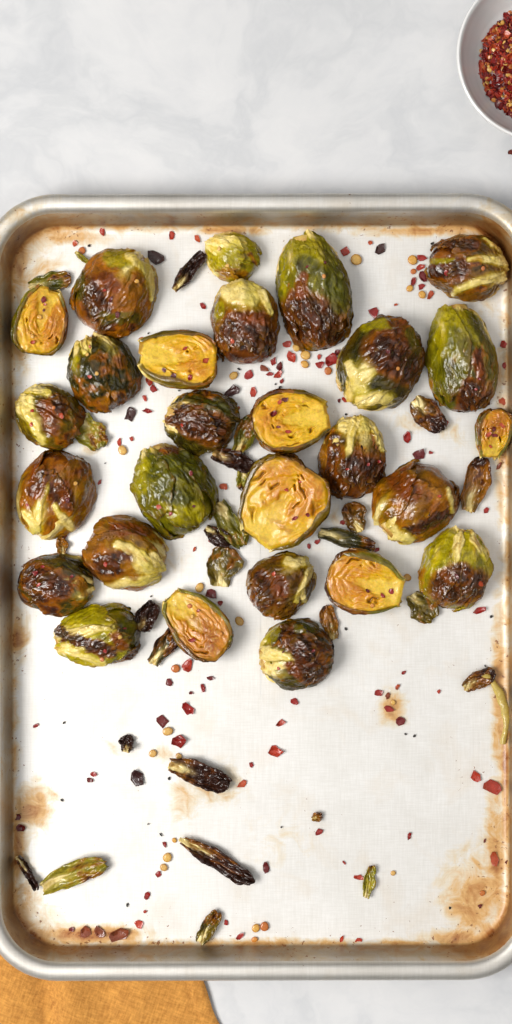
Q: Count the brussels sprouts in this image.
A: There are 27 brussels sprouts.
